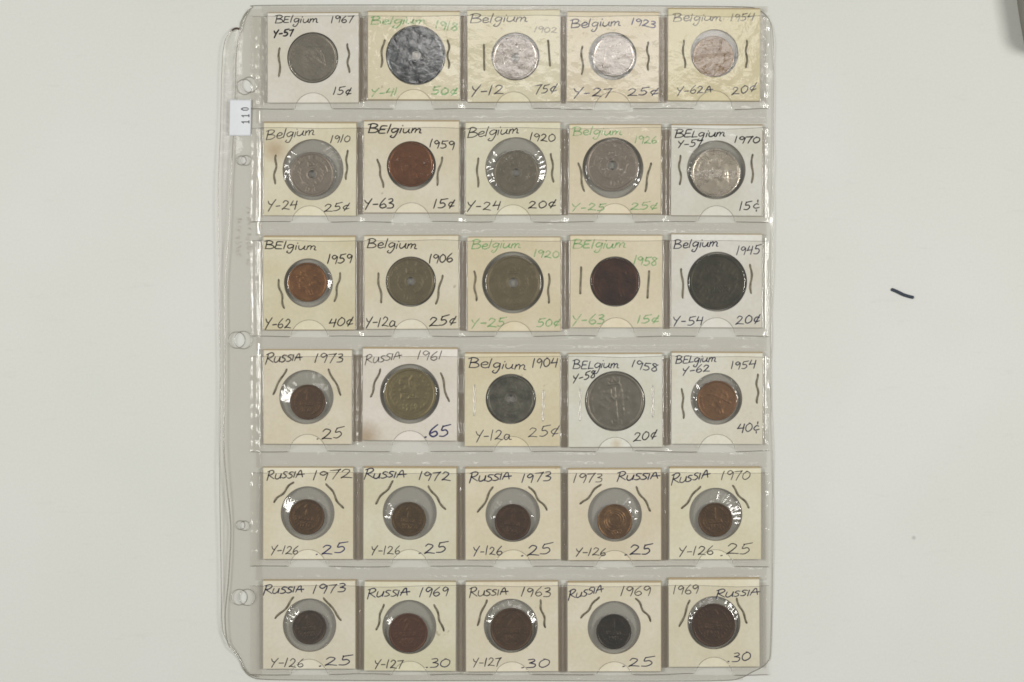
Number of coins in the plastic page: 30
